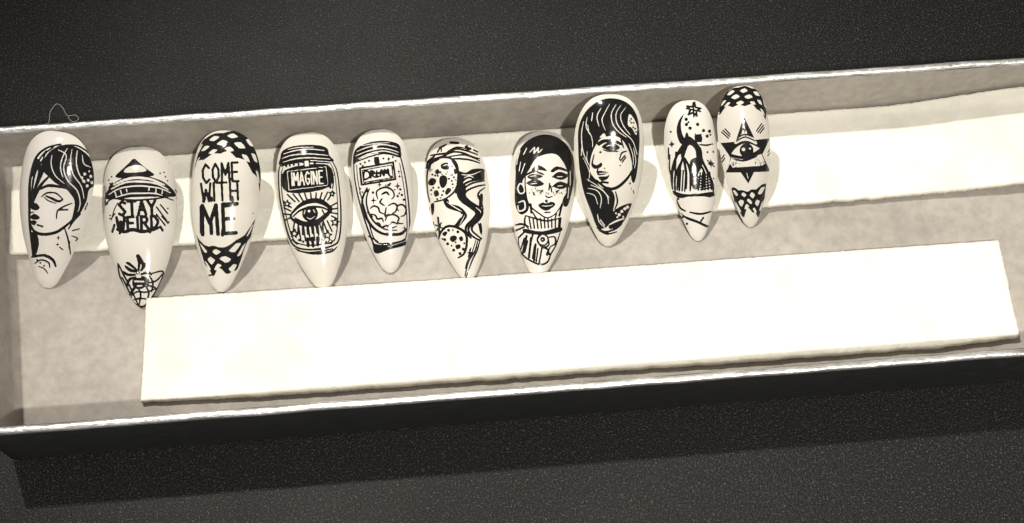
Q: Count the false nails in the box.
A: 10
